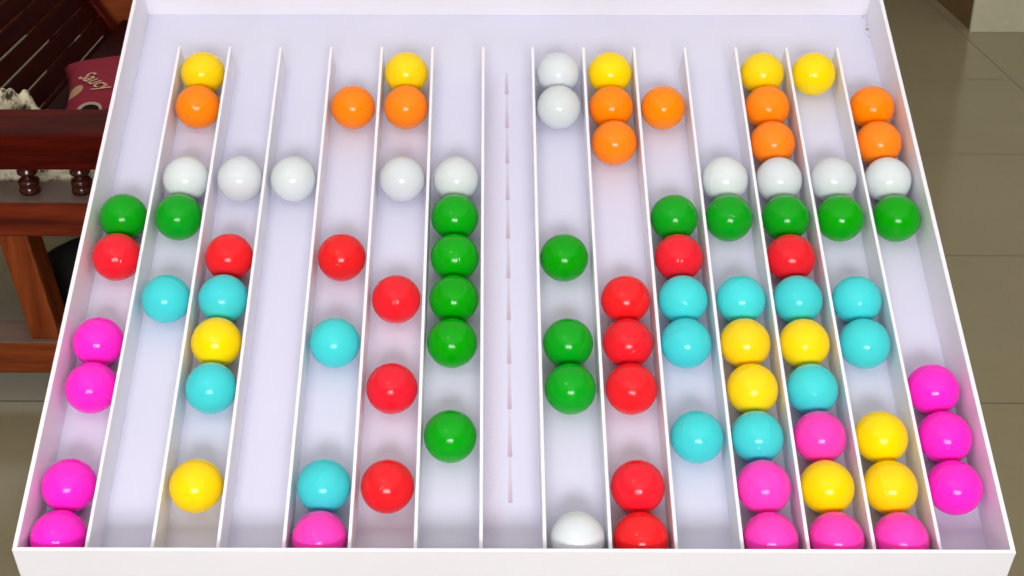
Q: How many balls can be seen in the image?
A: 90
